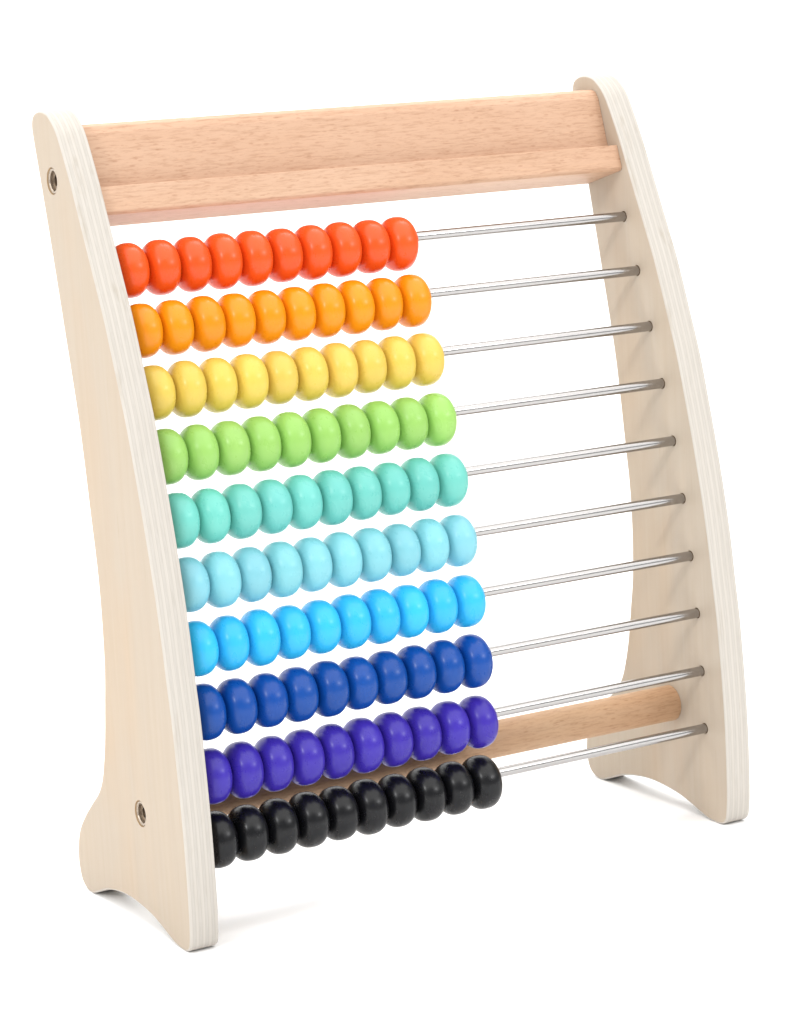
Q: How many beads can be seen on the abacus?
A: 100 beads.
